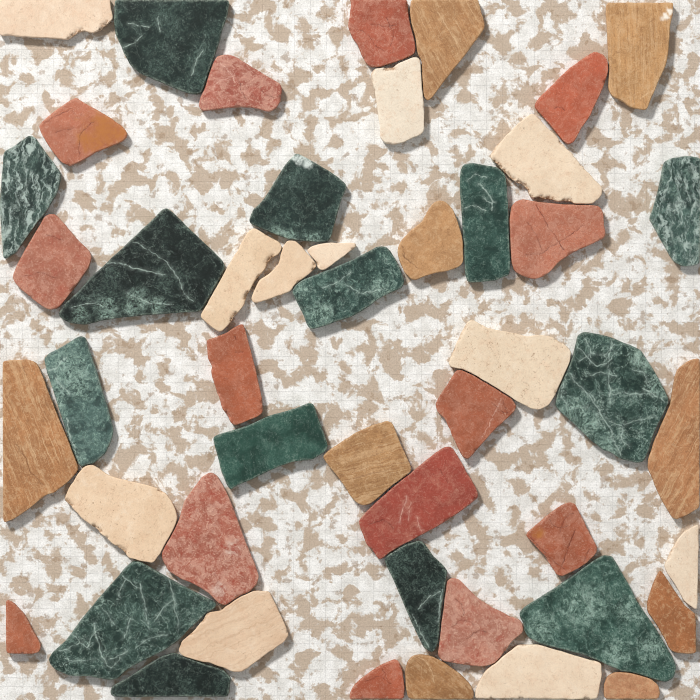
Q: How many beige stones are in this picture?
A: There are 11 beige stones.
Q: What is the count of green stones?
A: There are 14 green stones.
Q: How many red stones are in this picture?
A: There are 14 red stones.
